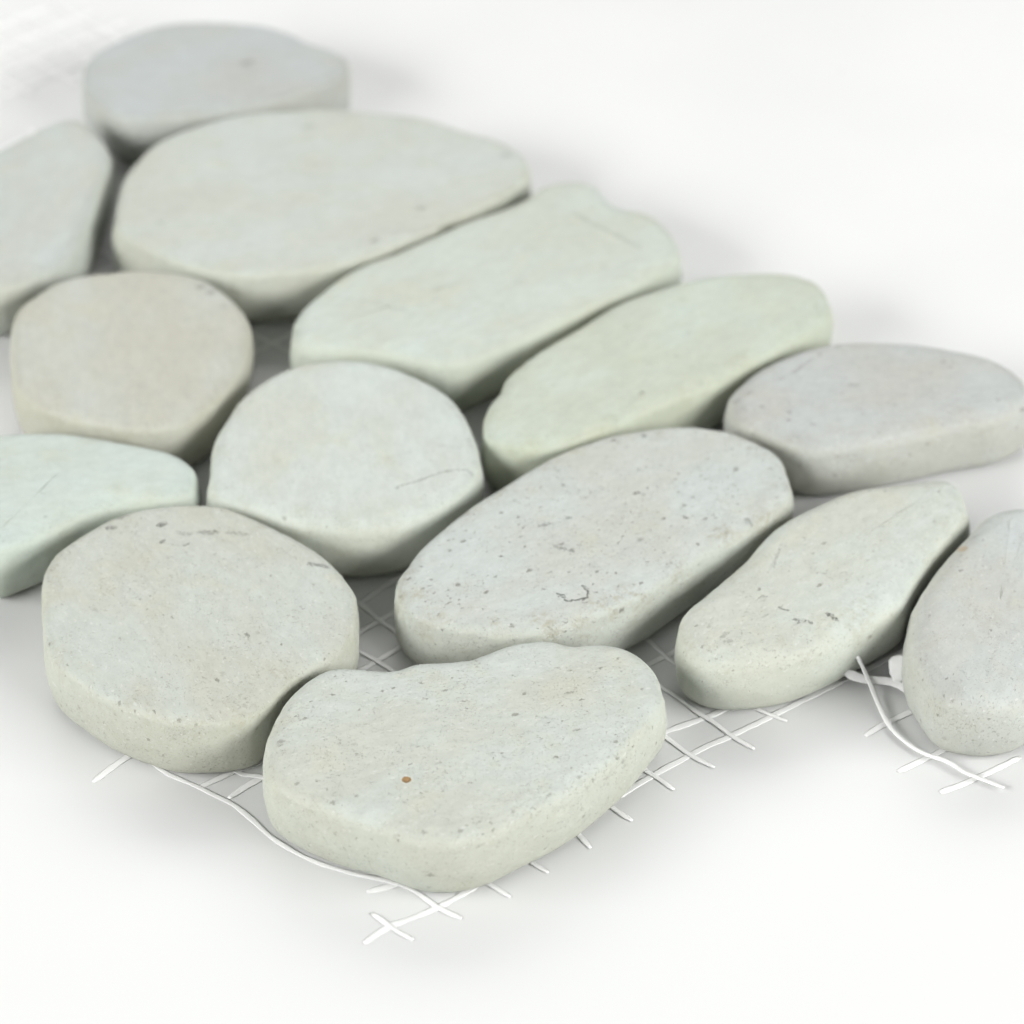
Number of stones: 14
